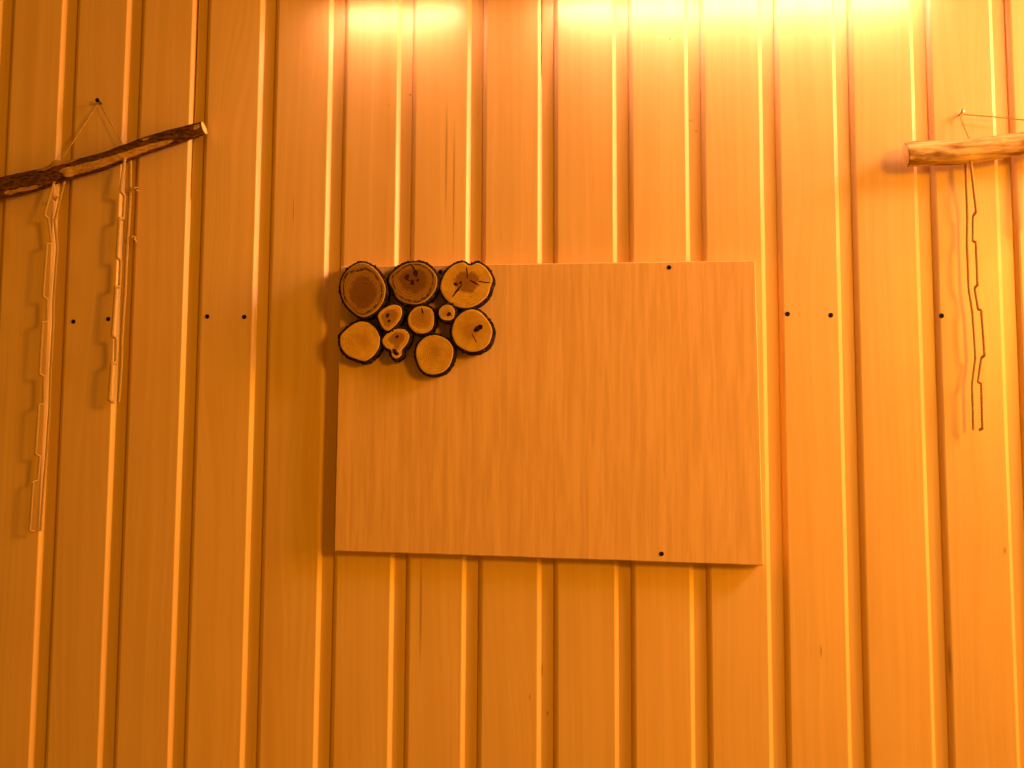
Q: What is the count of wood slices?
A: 10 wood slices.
